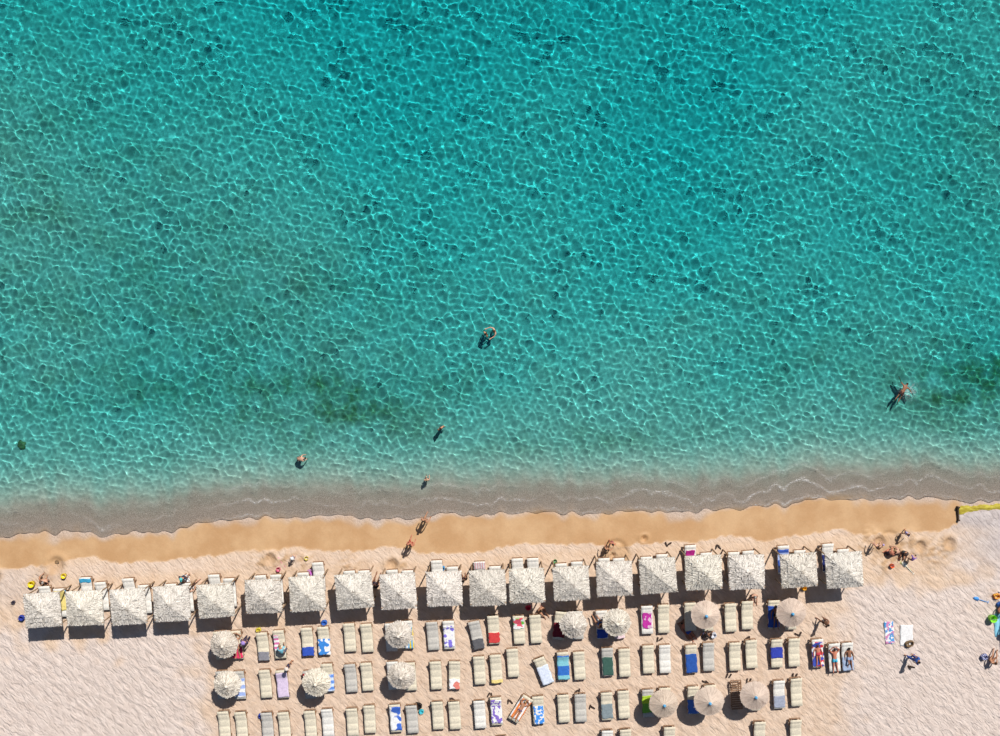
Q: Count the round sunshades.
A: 12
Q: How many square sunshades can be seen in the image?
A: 19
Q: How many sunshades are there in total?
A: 31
